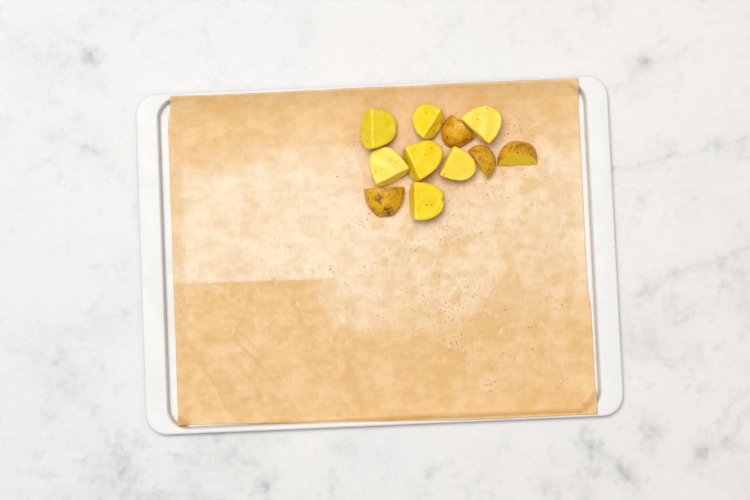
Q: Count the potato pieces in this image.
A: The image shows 11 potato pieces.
